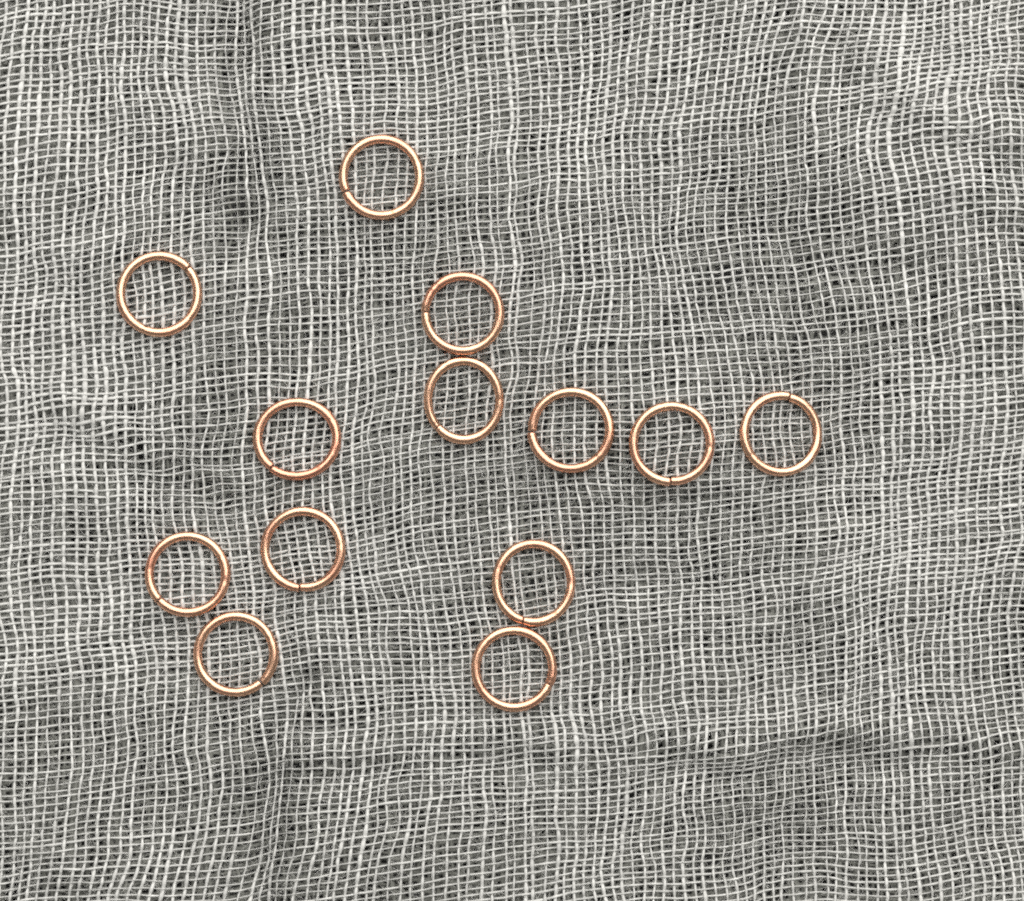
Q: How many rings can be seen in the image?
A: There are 13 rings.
